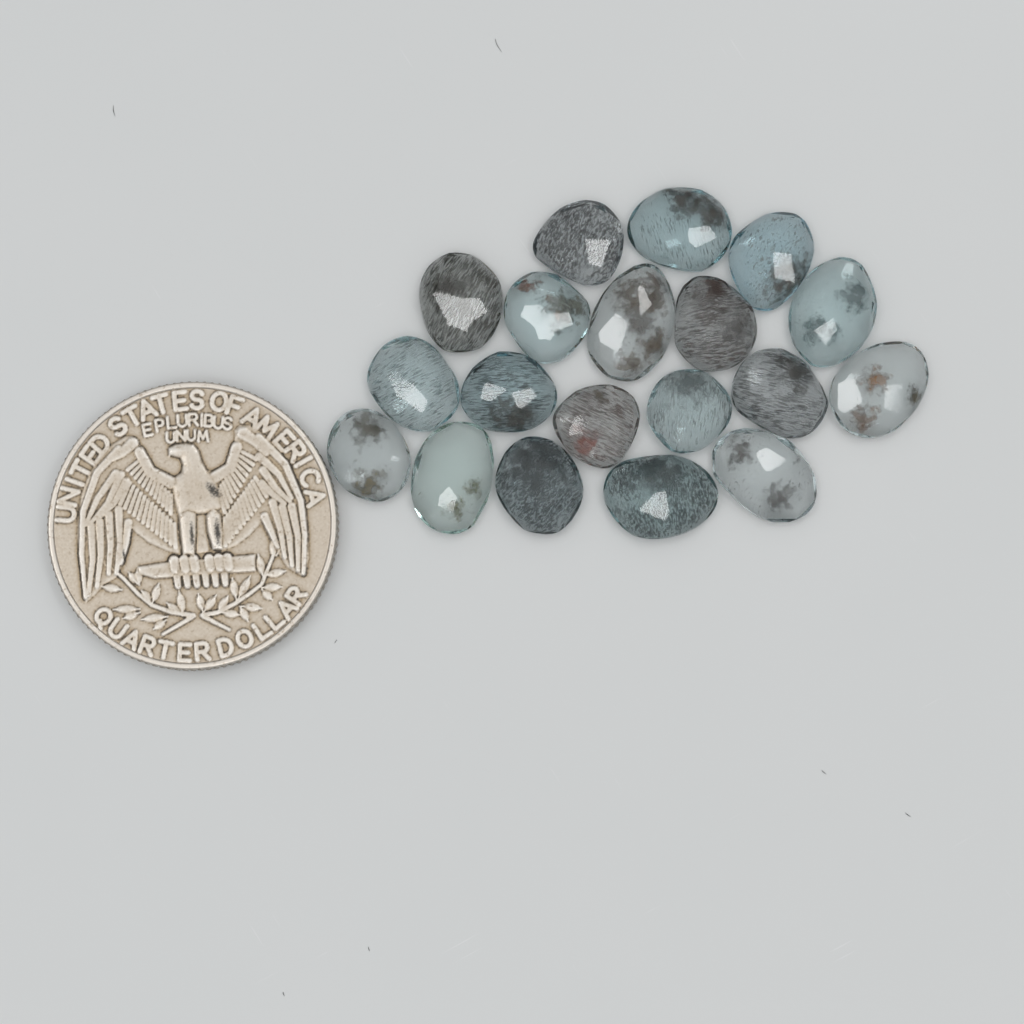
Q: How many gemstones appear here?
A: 19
